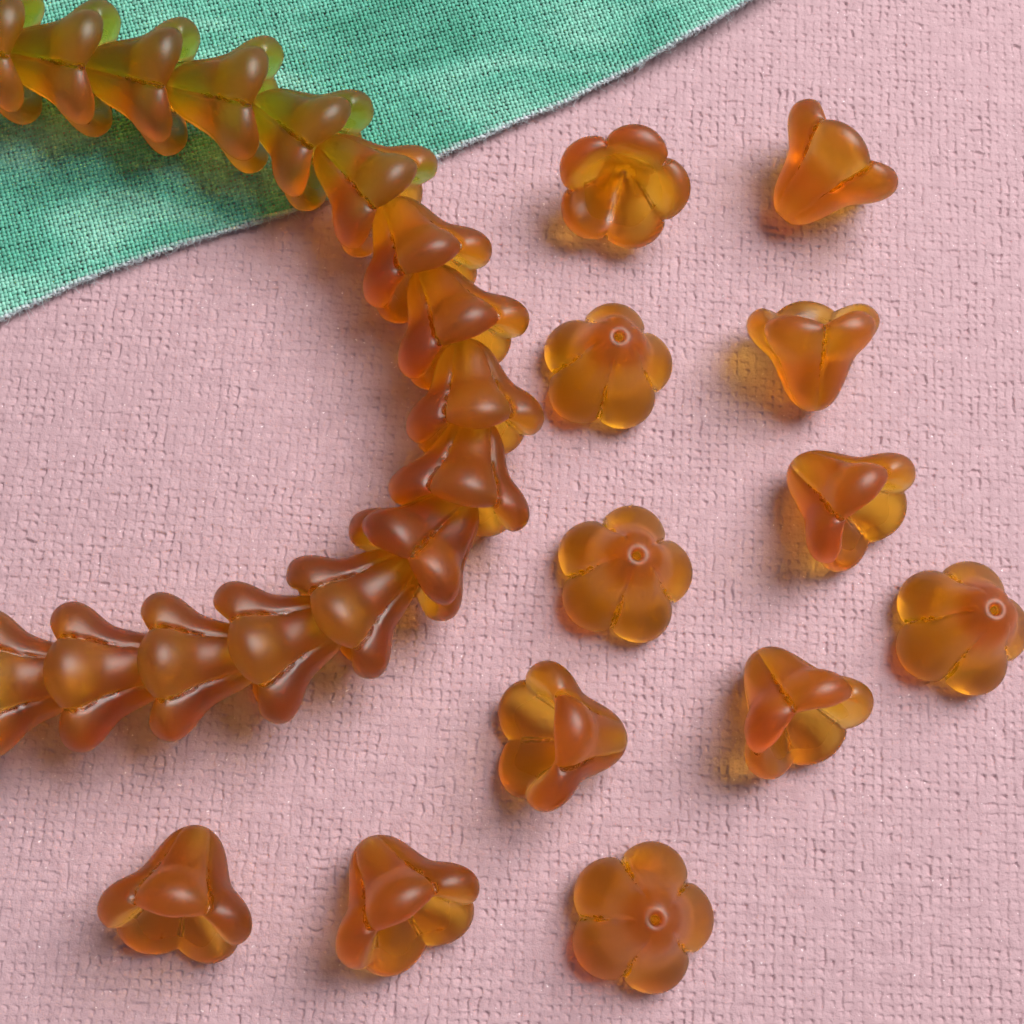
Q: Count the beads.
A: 28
